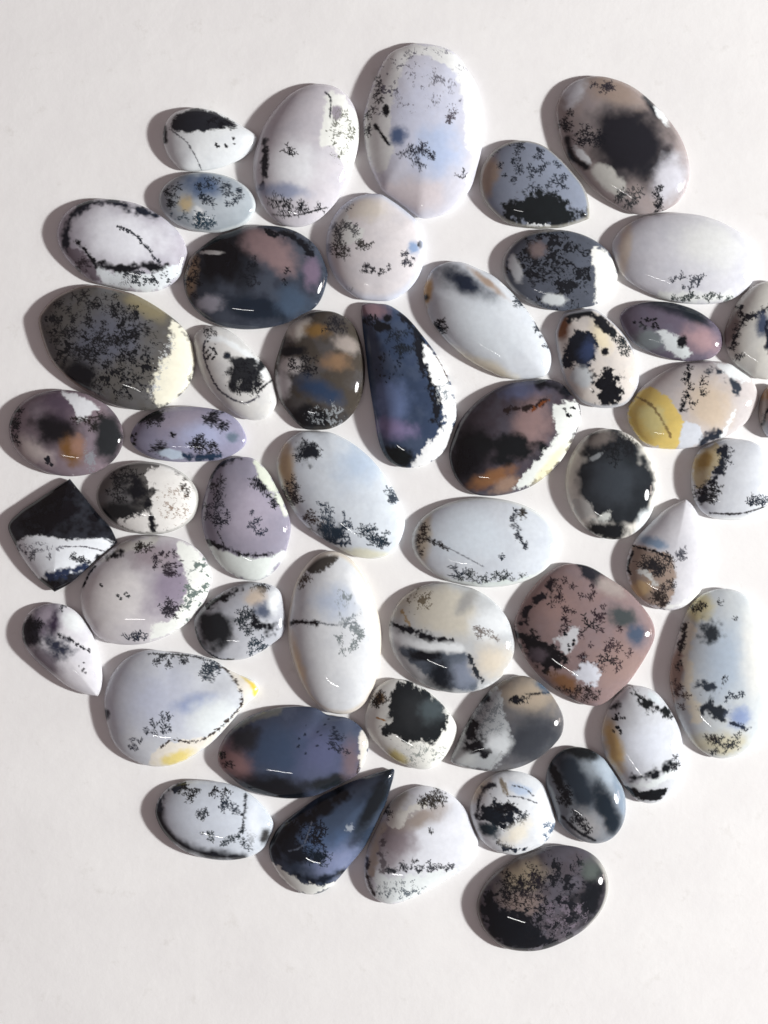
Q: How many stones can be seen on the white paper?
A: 50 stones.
